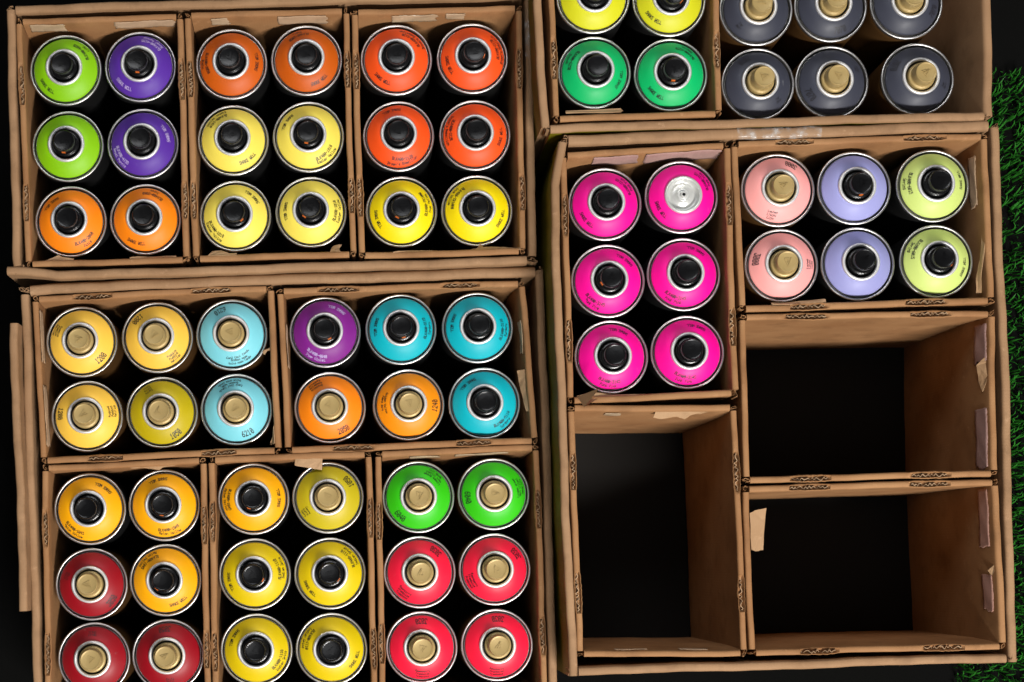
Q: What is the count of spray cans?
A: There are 70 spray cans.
